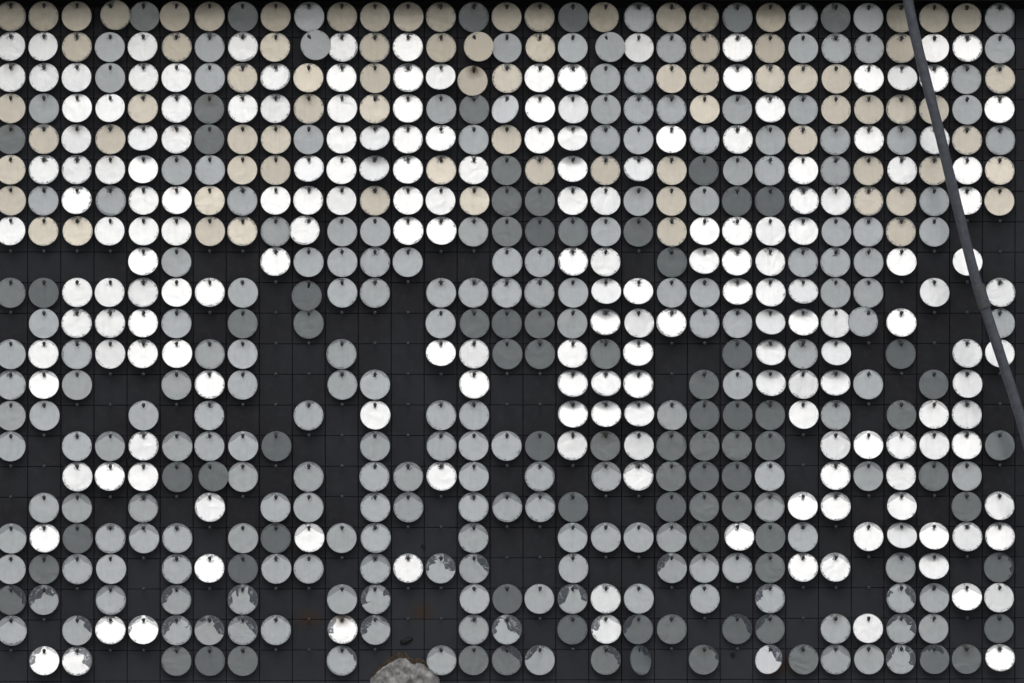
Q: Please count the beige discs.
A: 81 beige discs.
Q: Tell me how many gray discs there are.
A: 200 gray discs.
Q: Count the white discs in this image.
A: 193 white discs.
